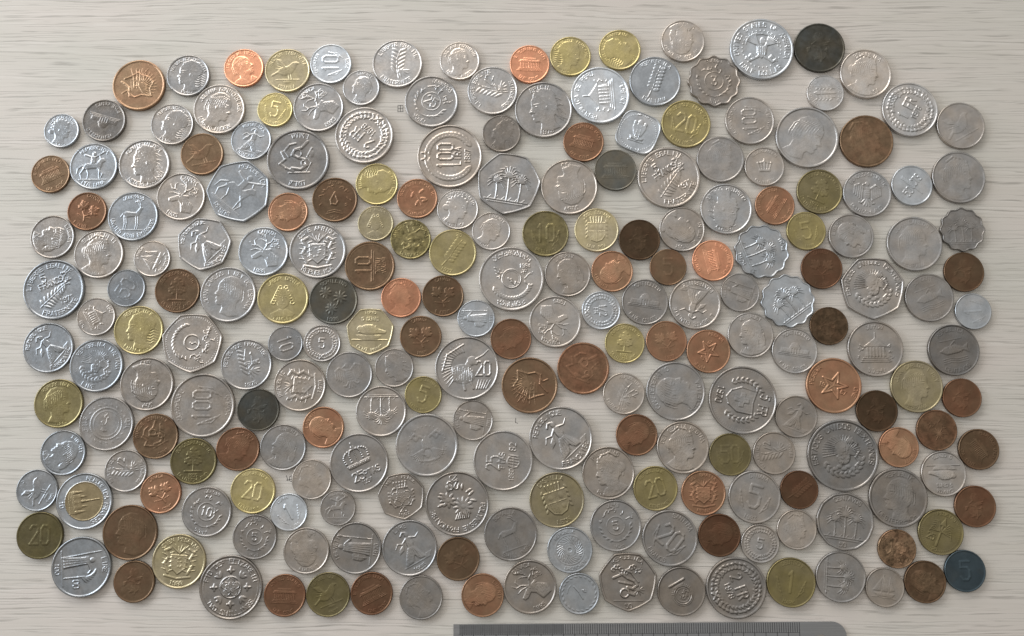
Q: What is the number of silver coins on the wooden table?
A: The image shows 139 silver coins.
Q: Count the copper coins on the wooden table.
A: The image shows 52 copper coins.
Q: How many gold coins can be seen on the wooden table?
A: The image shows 30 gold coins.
